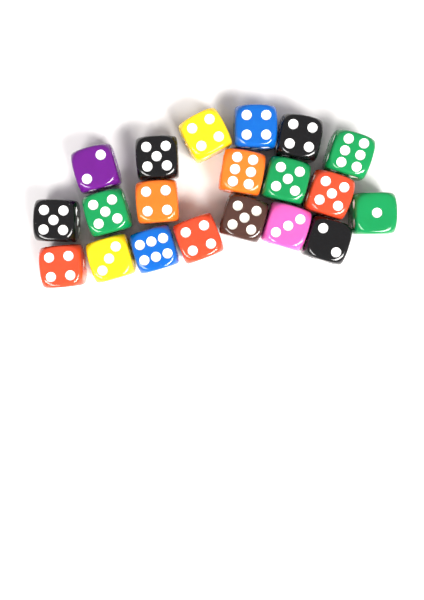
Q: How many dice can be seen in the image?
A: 20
